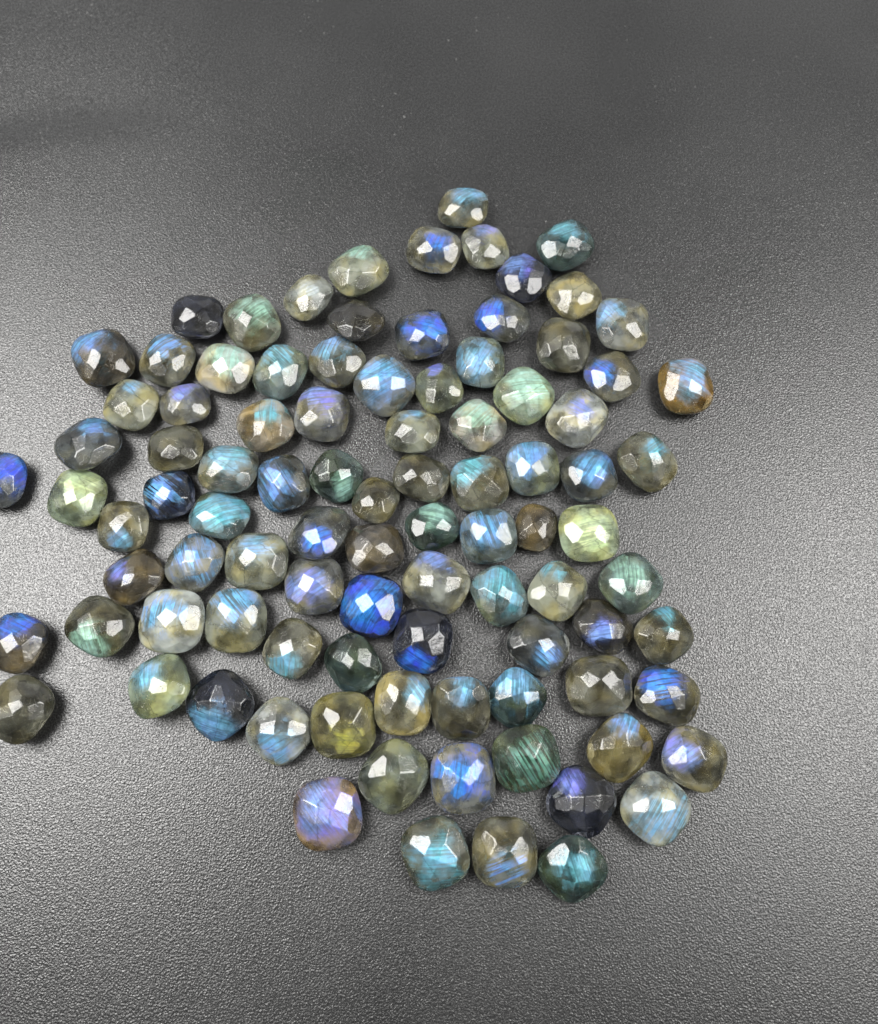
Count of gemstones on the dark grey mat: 95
